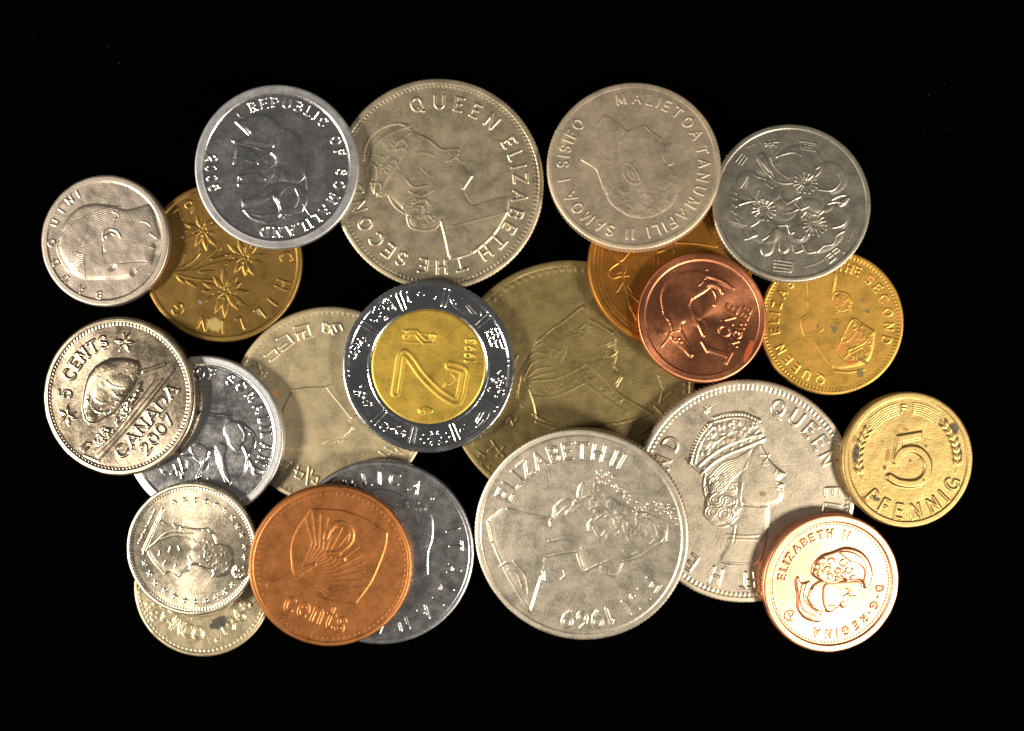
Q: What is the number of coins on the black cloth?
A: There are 22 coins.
